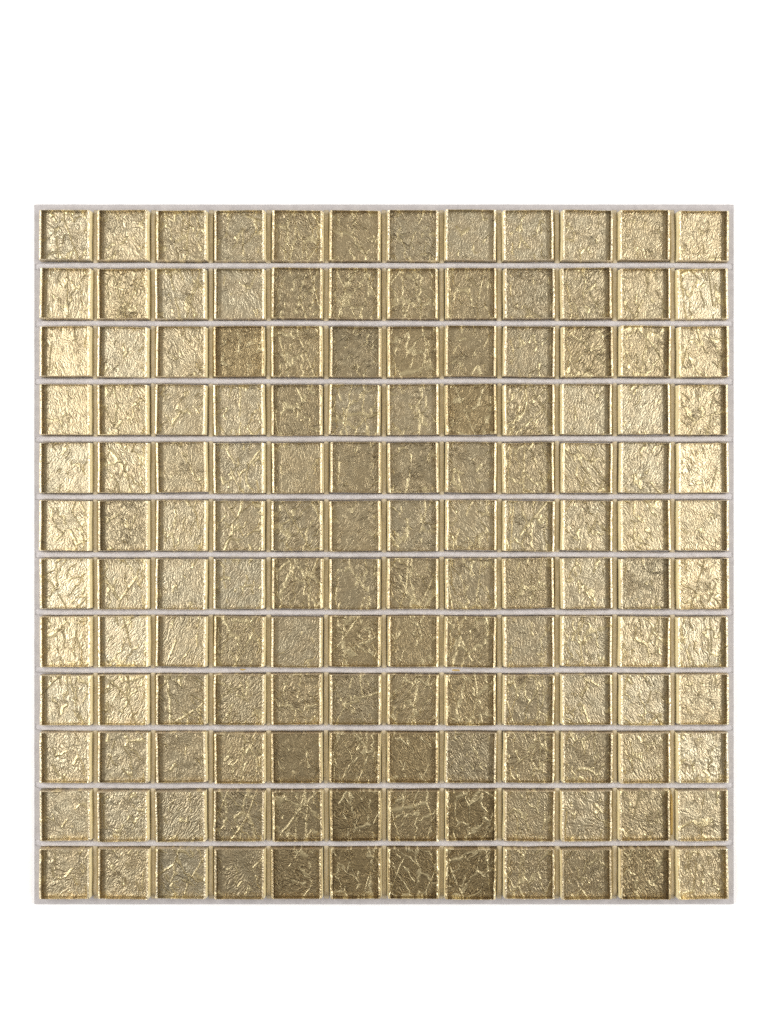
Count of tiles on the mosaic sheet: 144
